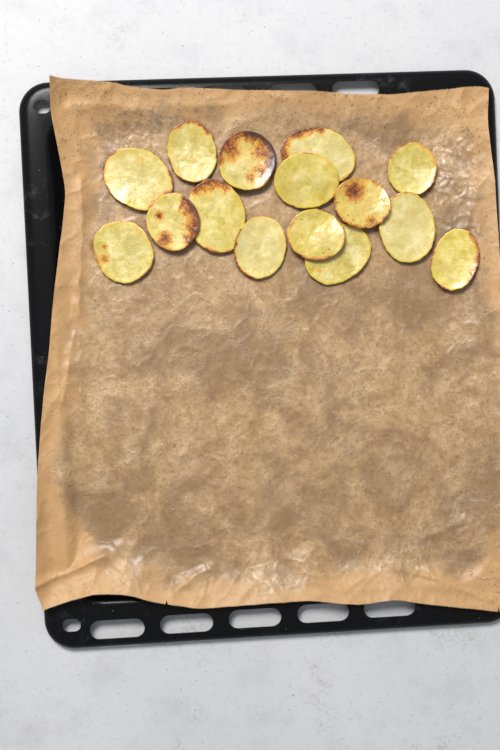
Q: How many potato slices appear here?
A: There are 15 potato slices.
